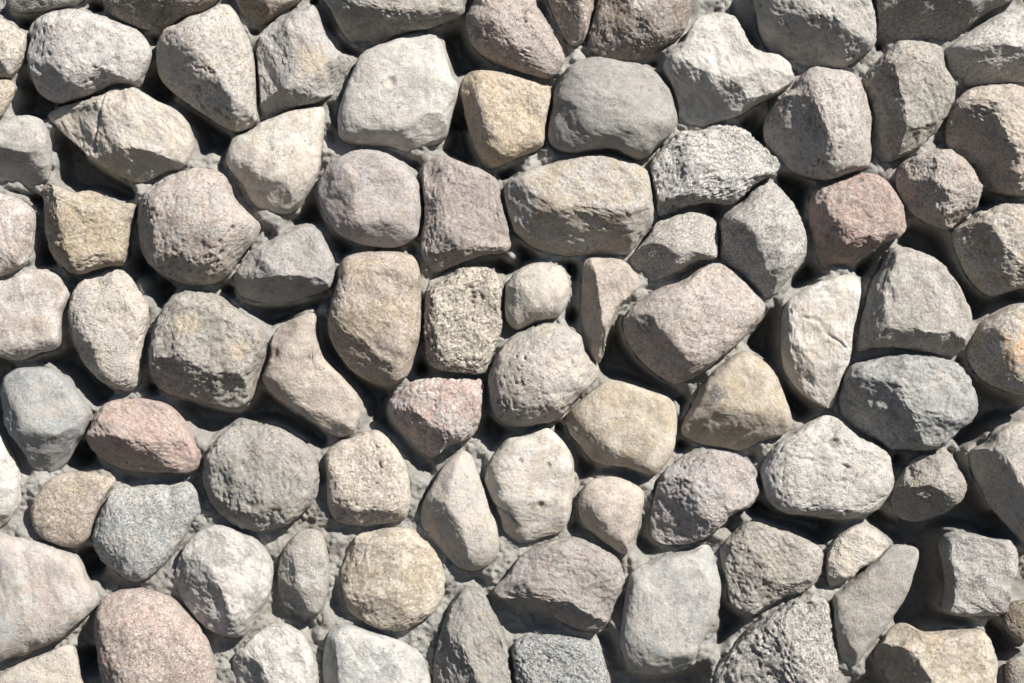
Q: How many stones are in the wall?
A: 89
